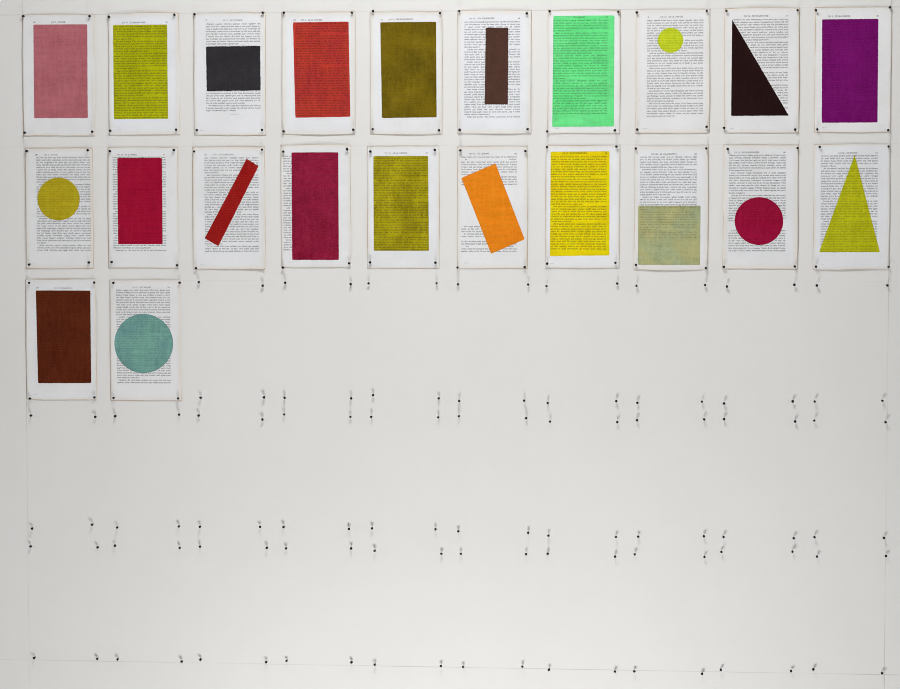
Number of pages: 22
